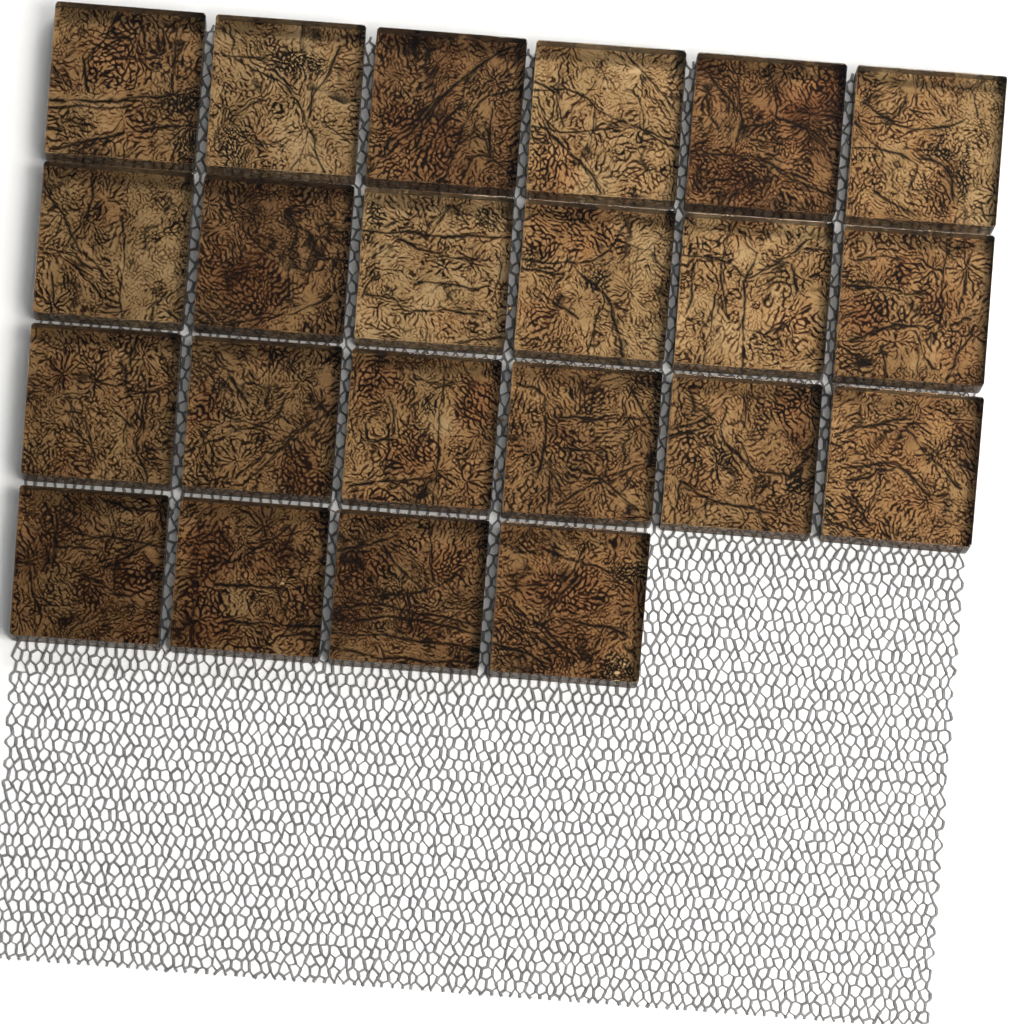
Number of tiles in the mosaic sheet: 22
